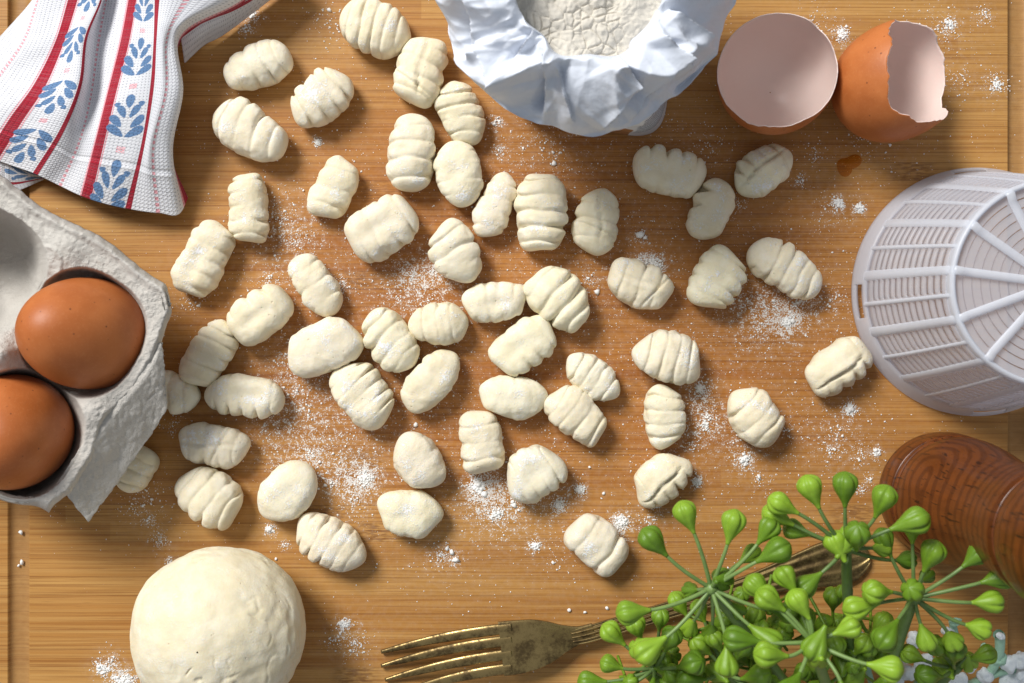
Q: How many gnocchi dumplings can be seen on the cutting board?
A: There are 53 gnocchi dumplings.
